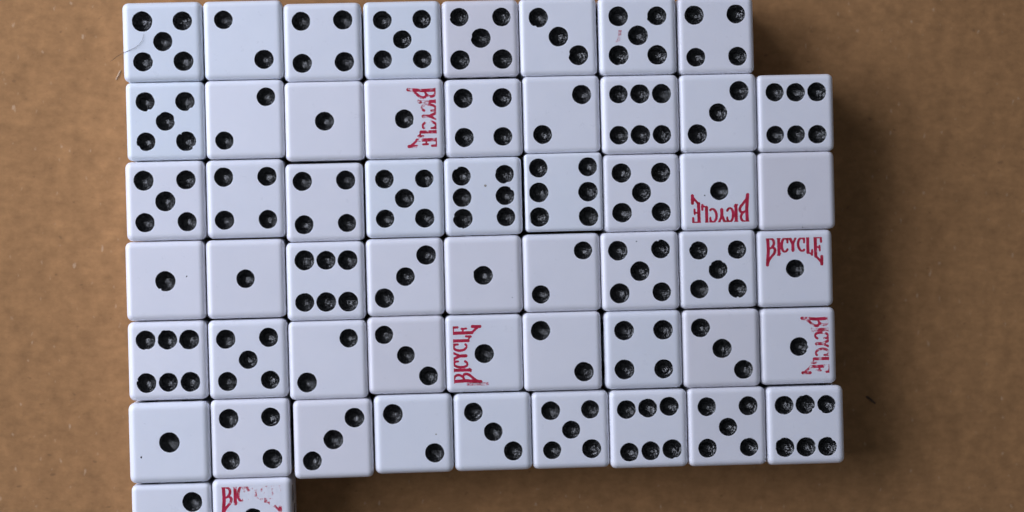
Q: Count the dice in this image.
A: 55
